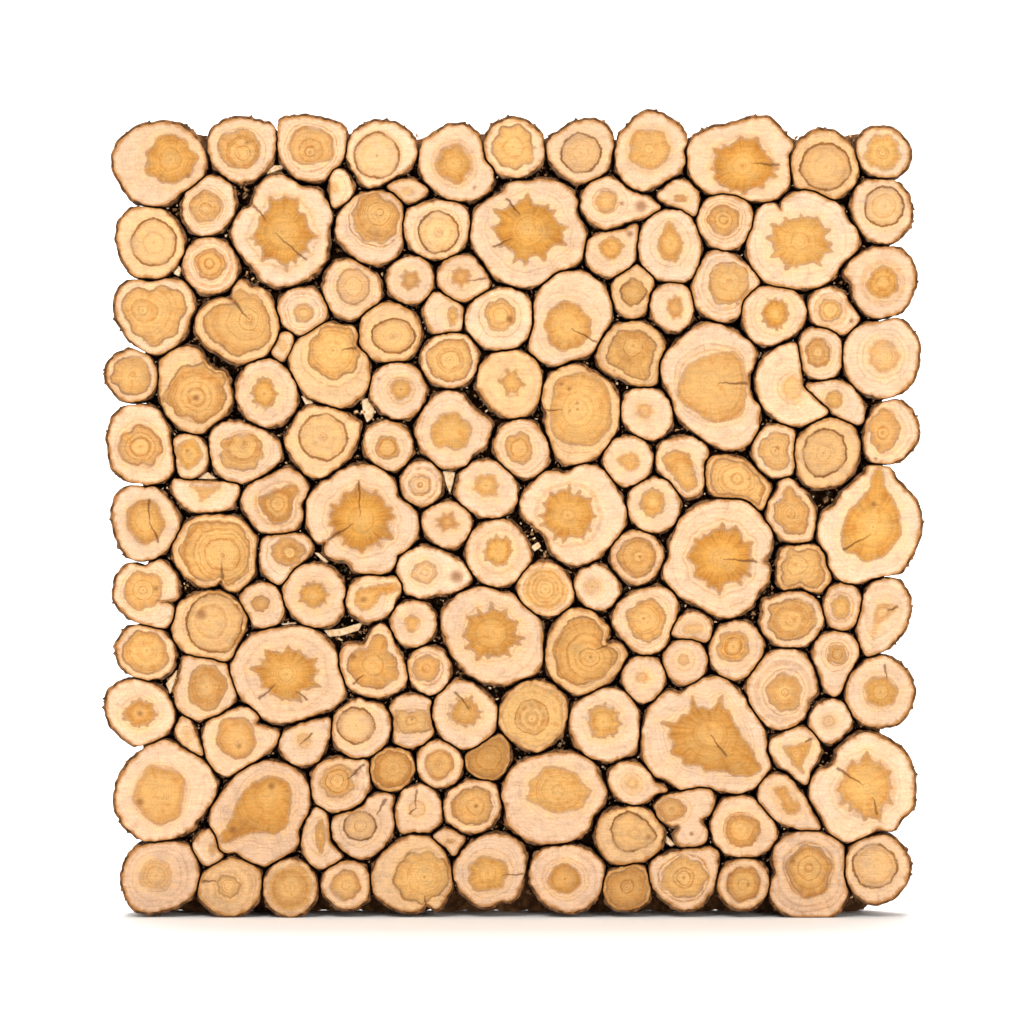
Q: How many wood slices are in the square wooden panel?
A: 159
